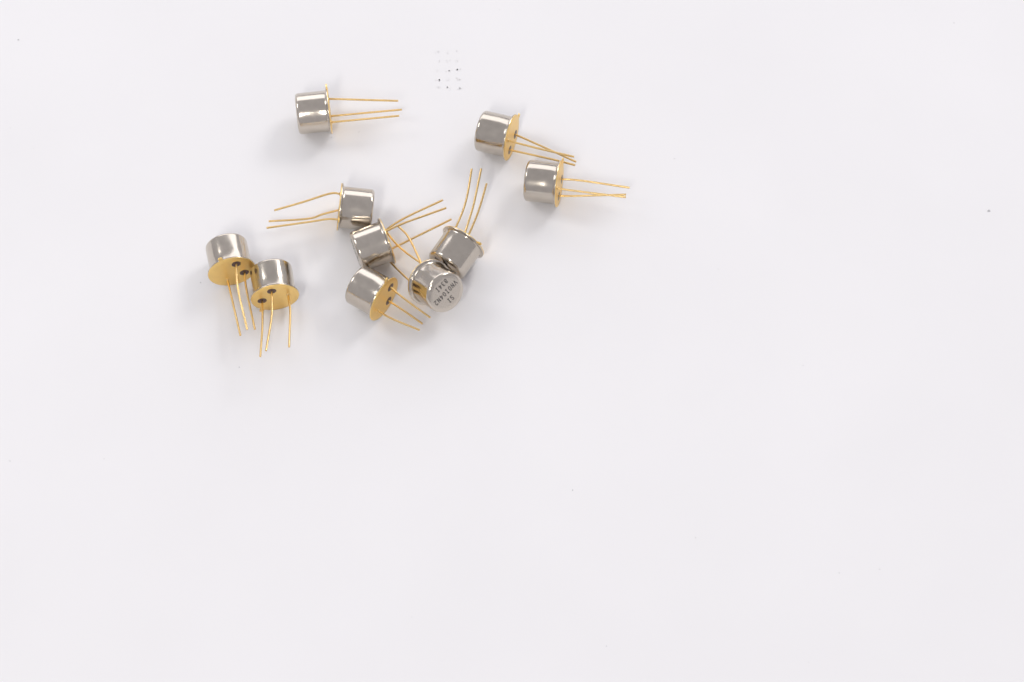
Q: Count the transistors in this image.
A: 10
